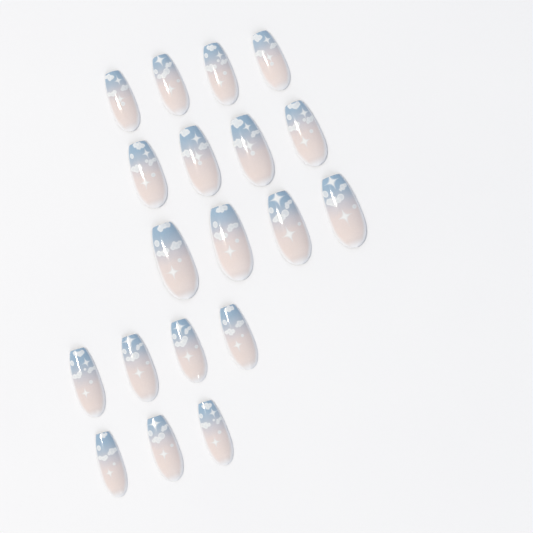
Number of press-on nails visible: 19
